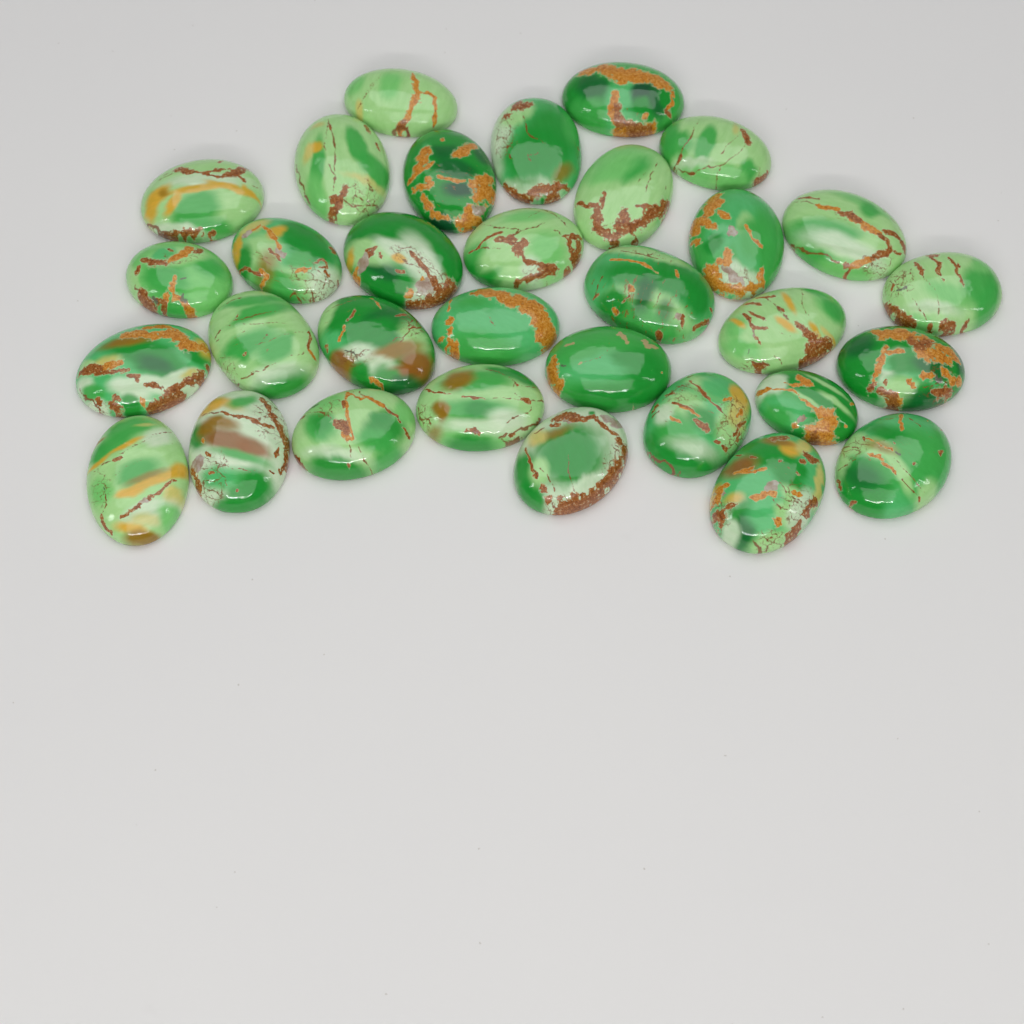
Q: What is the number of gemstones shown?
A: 32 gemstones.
